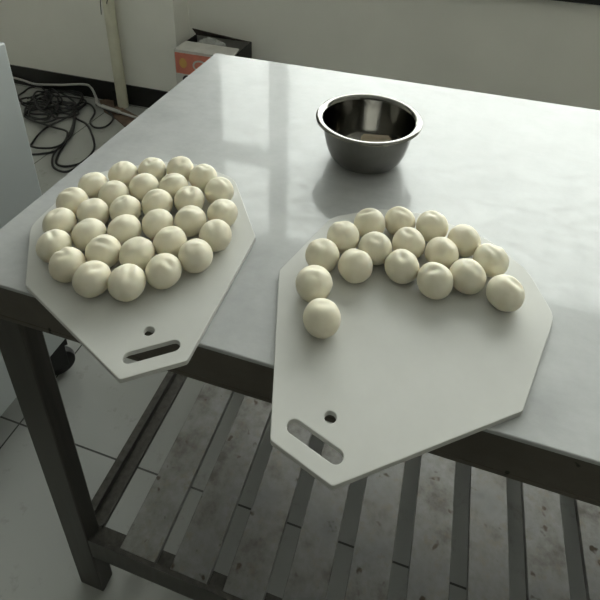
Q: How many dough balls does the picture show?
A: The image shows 47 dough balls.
